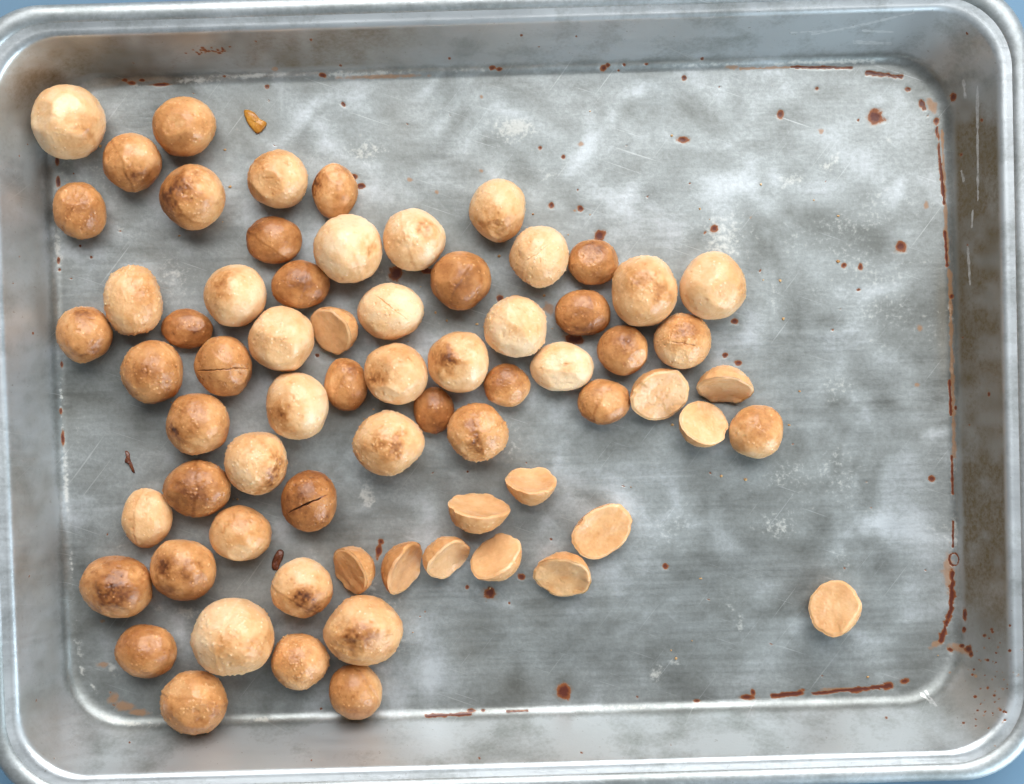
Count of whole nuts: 55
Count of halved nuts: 13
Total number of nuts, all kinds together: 68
